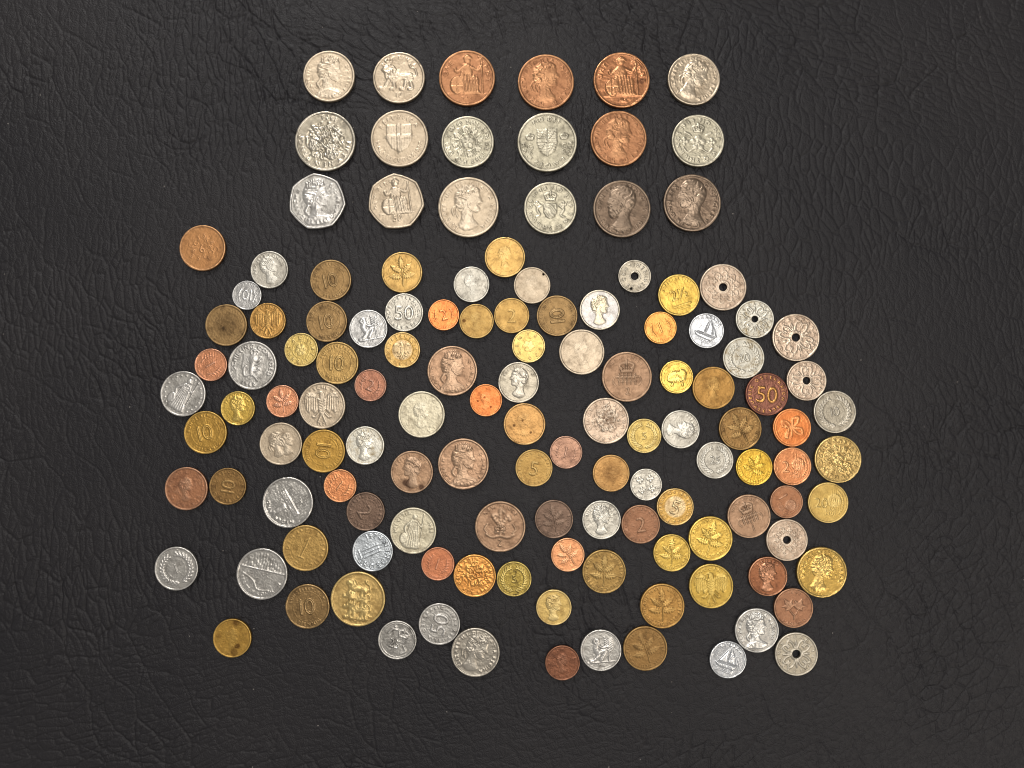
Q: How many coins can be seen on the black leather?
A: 130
